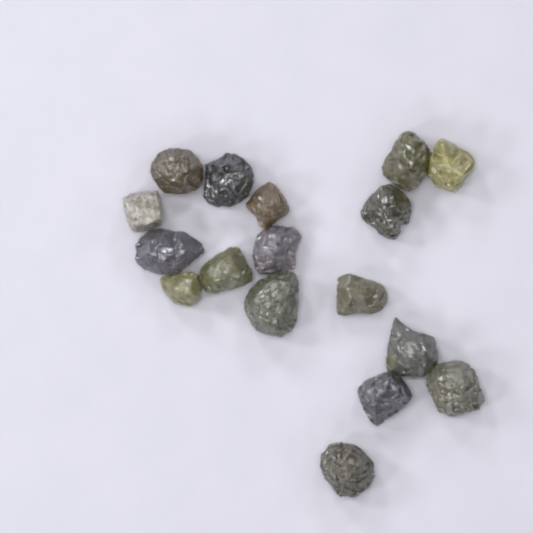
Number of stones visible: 17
